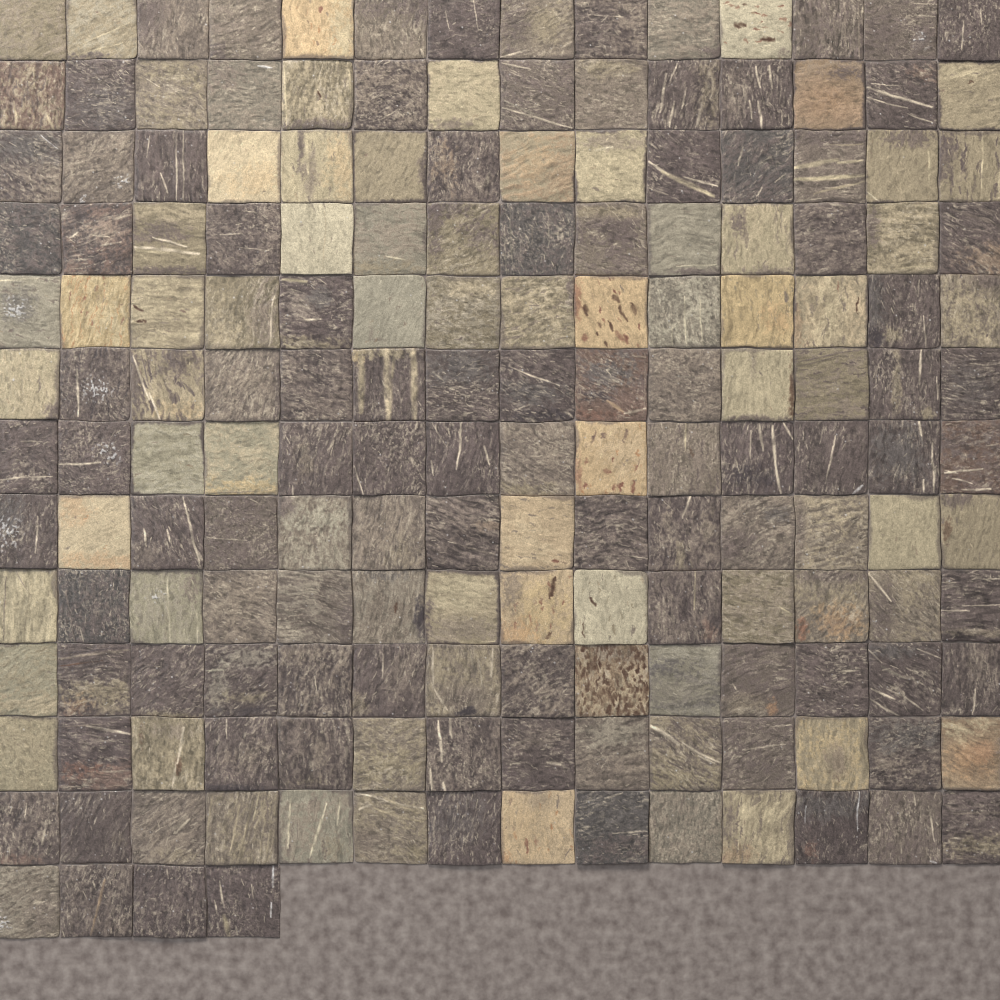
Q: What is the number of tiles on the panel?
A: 172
